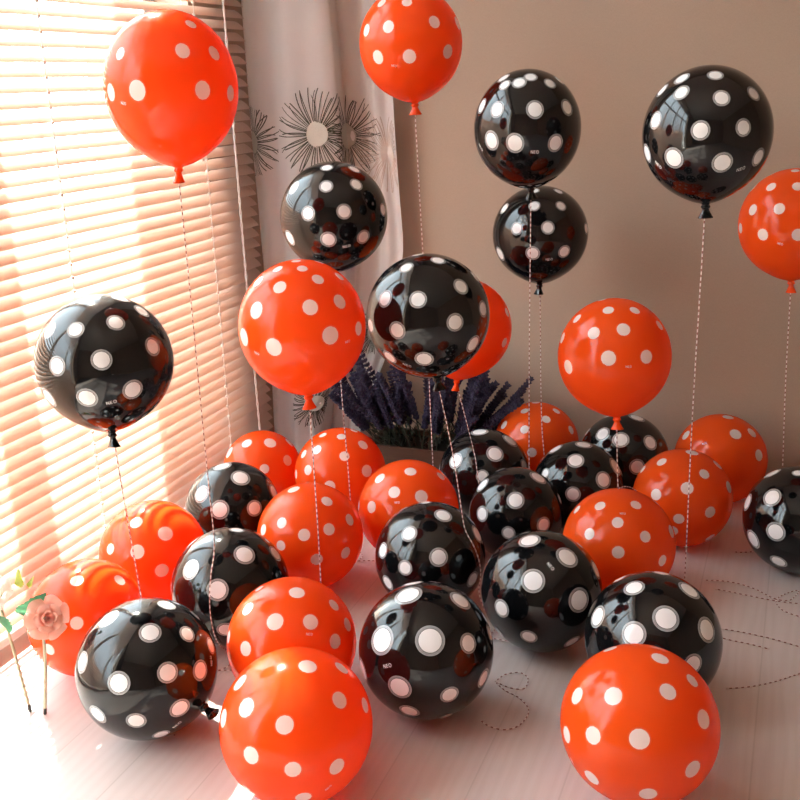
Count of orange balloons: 19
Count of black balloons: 18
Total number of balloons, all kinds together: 37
